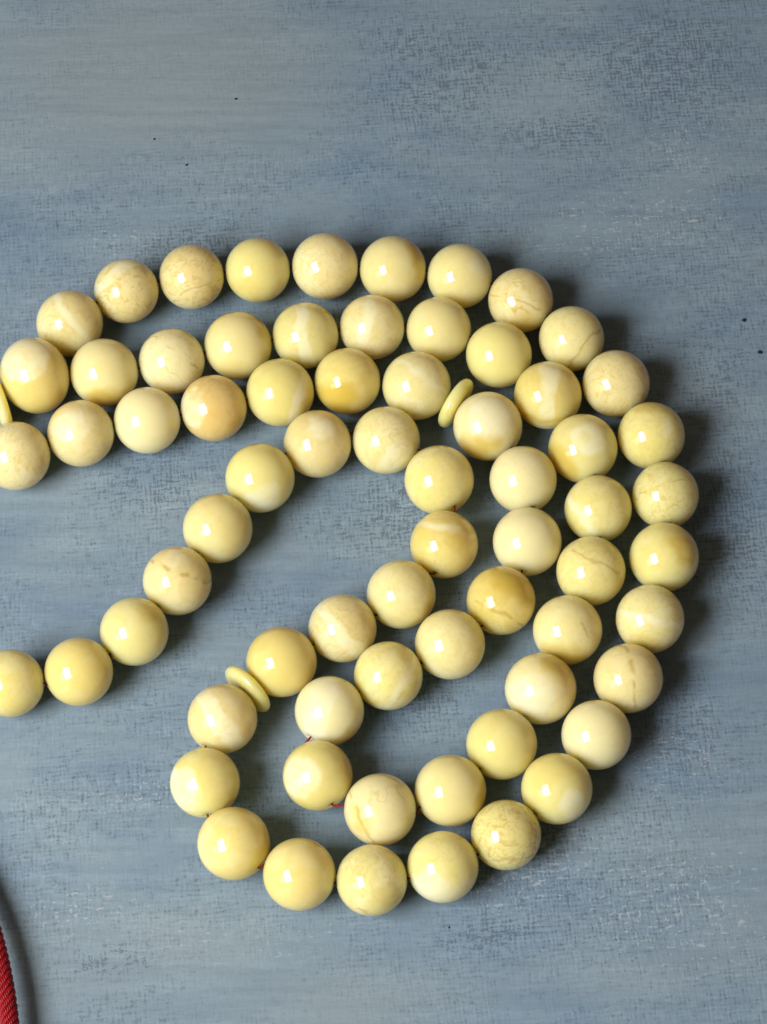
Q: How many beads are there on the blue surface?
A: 69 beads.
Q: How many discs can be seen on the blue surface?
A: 3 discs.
